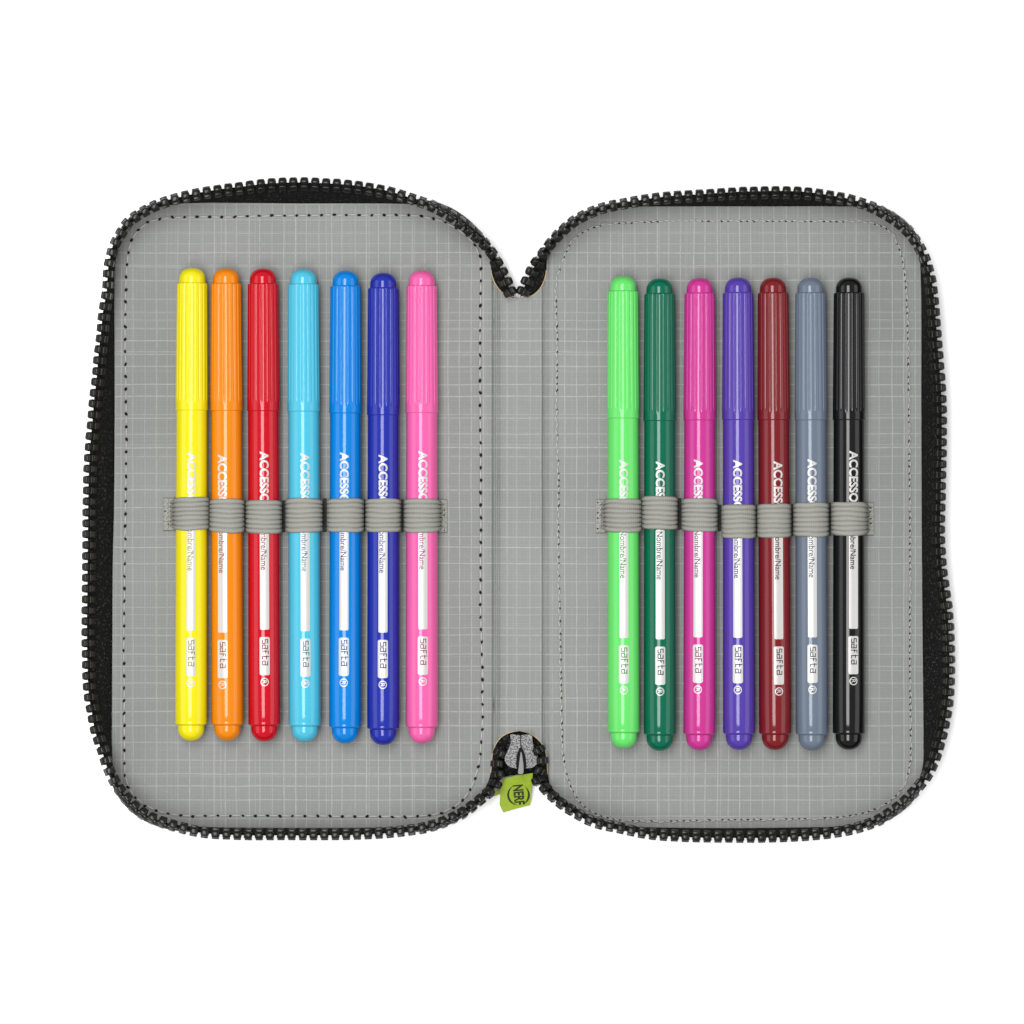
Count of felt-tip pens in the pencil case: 14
